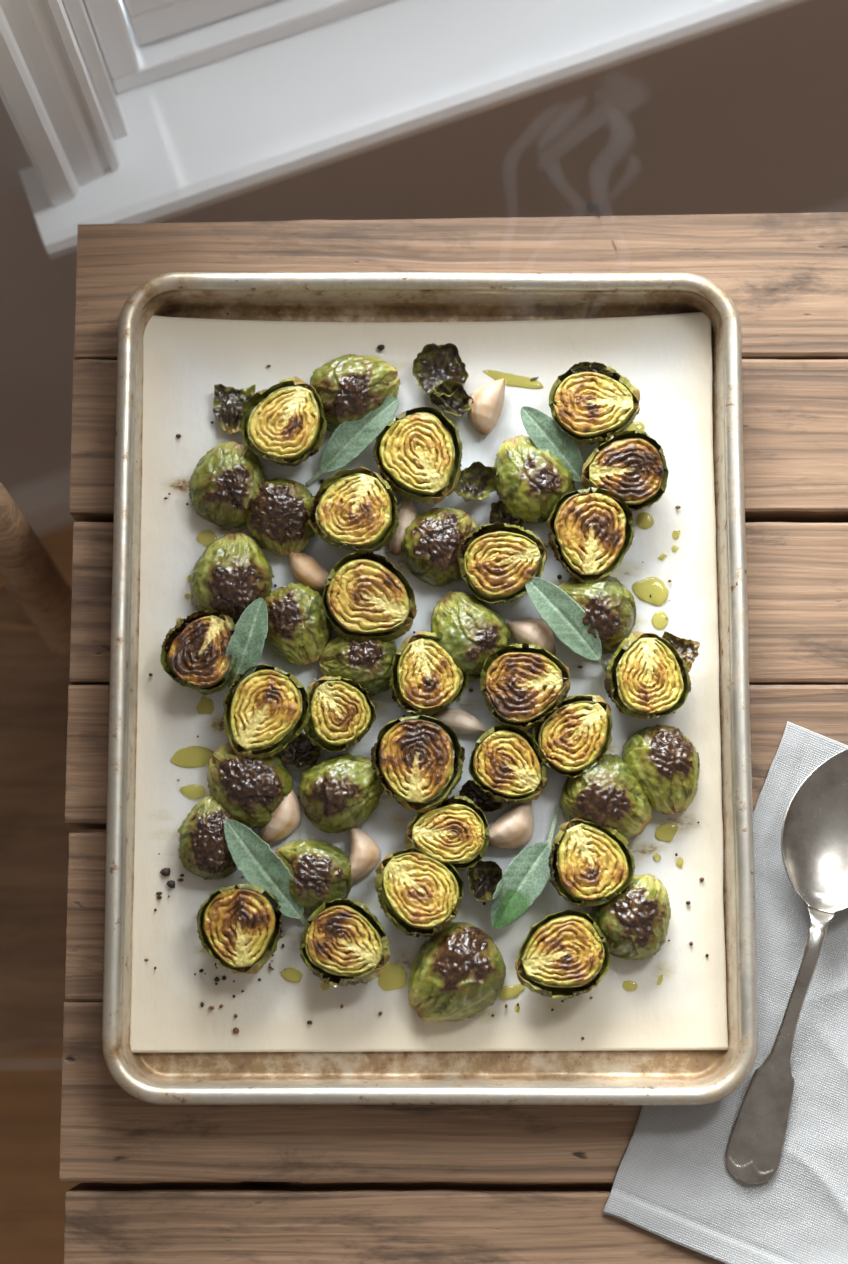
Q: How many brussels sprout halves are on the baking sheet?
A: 41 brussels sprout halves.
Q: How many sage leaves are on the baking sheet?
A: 6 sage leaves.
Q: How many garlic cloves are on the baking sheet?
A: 8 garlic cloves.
